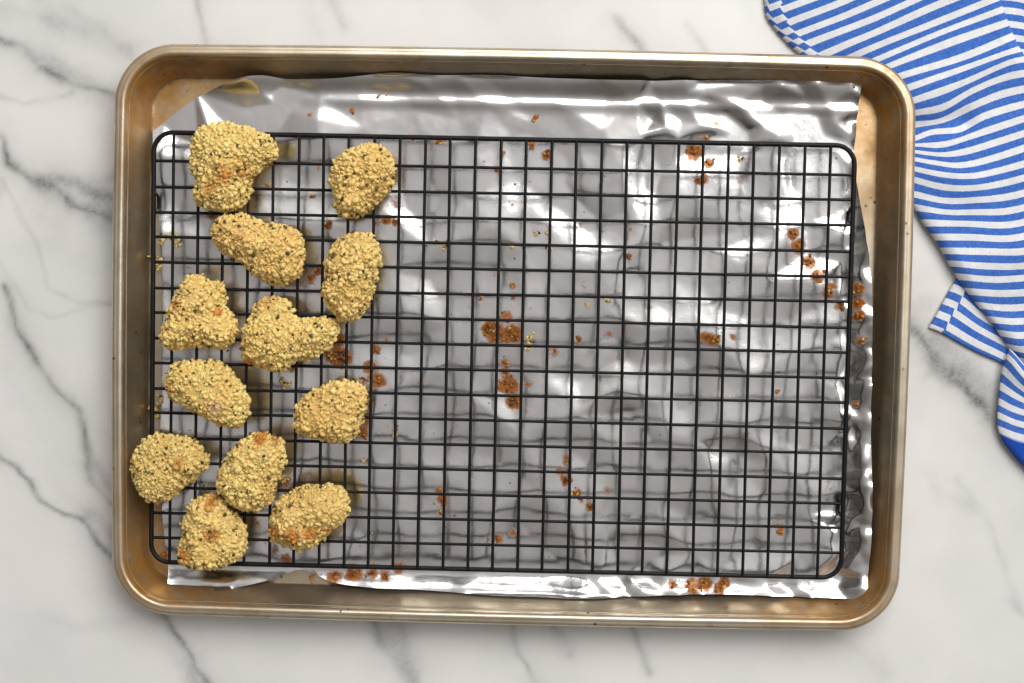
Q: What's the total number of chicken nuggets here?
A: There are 12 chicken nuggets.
